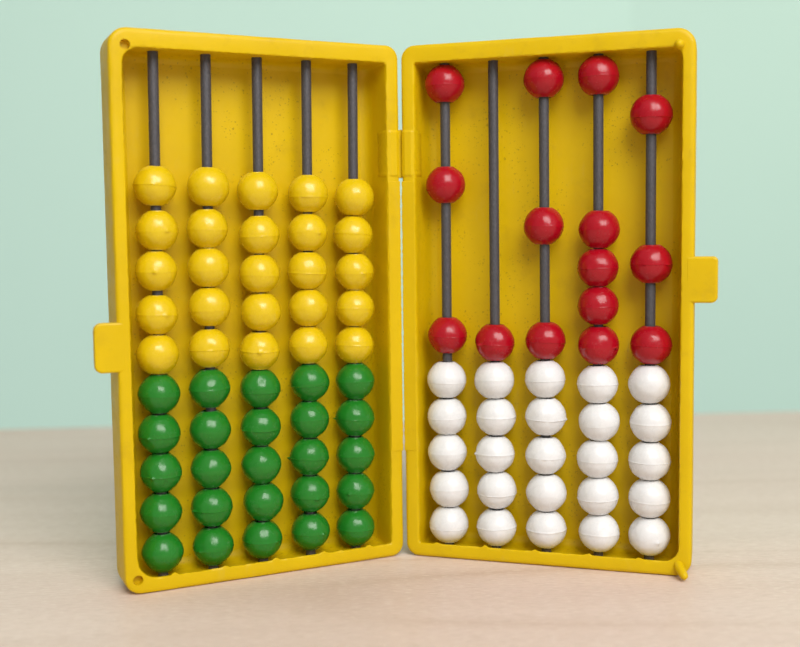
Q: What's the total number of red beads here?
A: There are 15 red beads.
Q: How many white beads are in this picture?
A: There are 25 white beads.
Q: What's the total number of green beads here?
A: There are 25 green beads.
